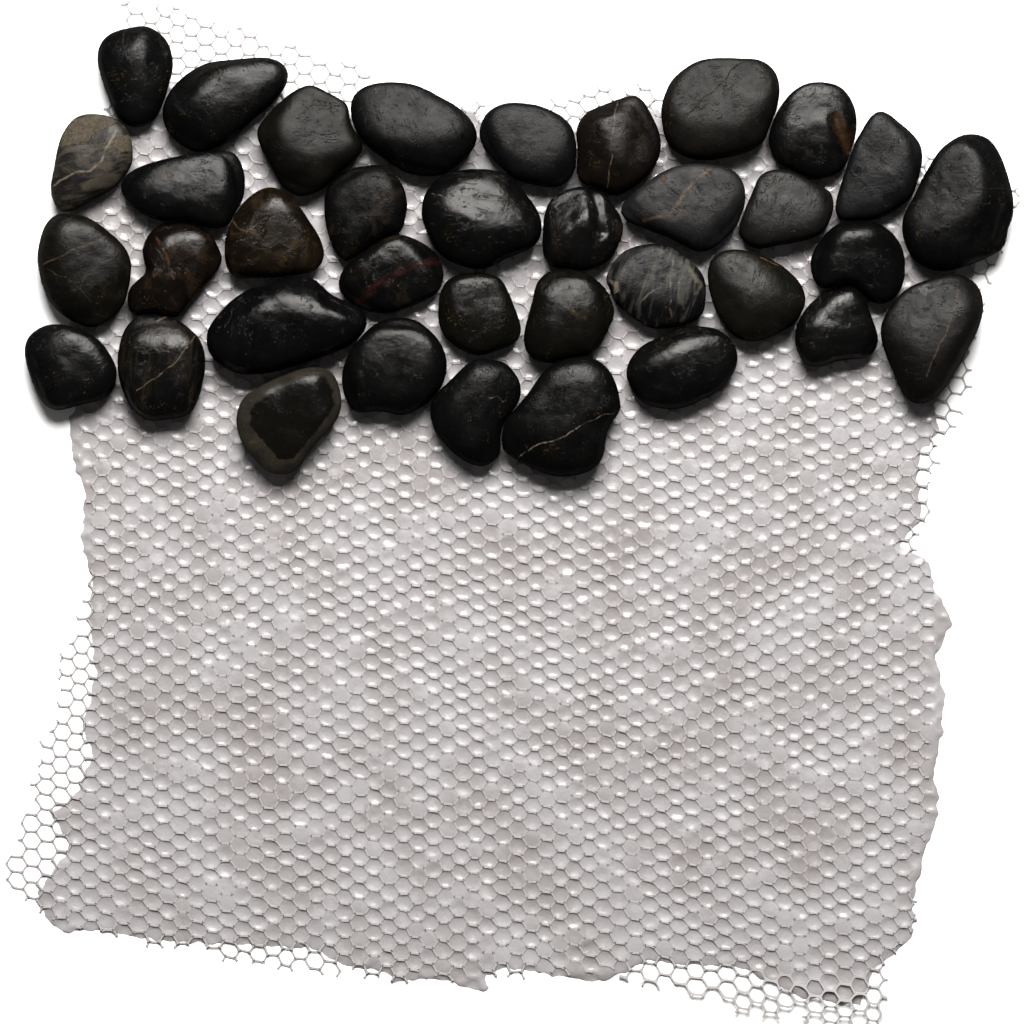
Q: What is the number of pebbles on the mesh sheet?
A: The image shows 36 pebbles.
